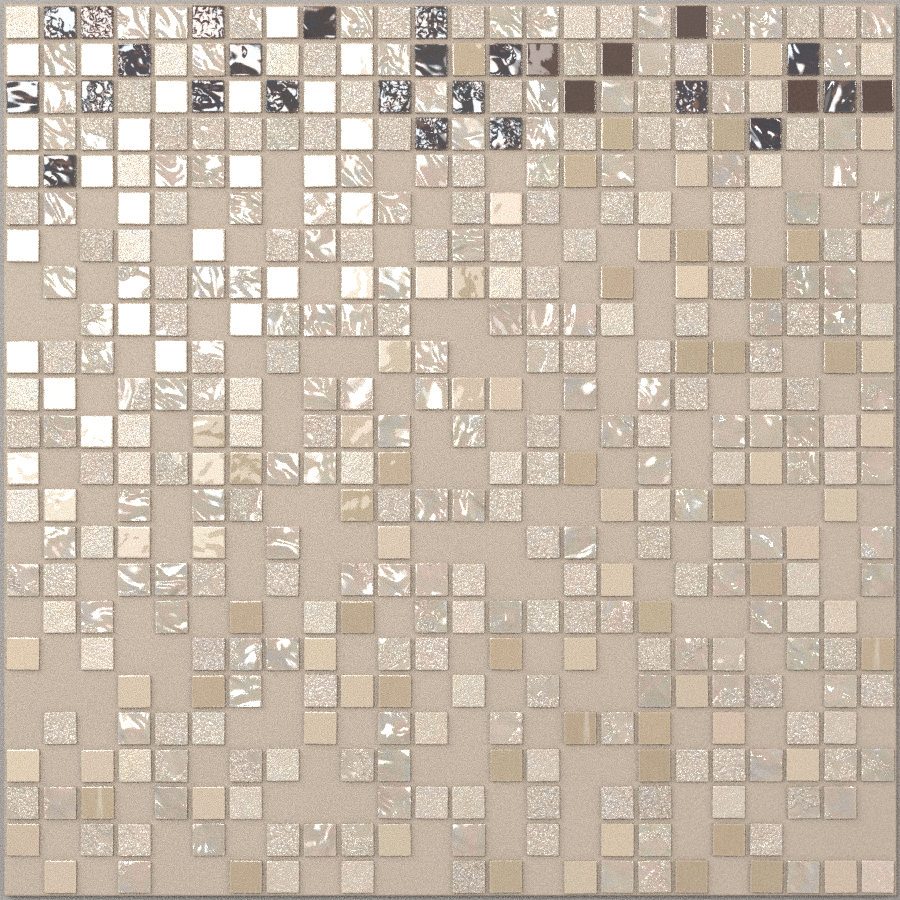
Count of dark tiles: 28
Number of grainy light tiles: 166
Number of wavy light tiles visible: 119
